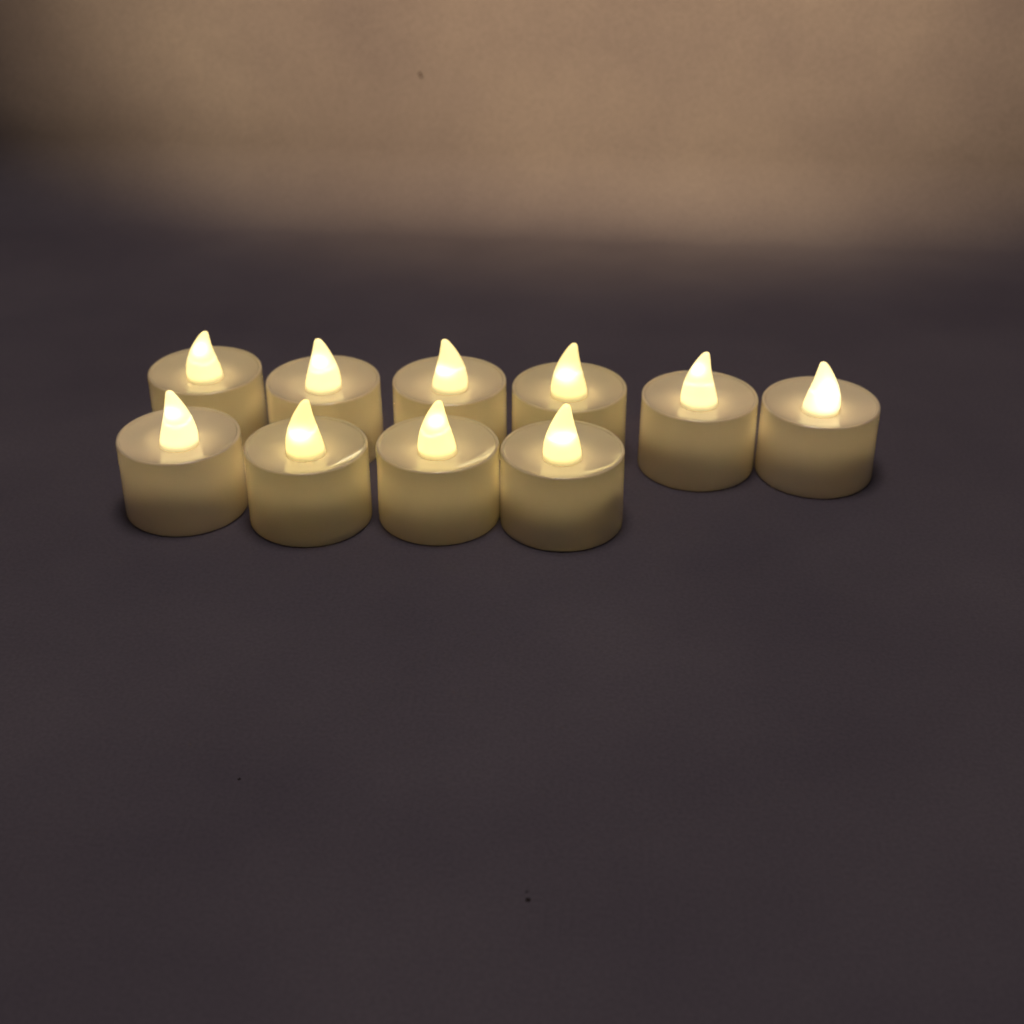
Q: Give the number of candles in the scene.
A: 10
